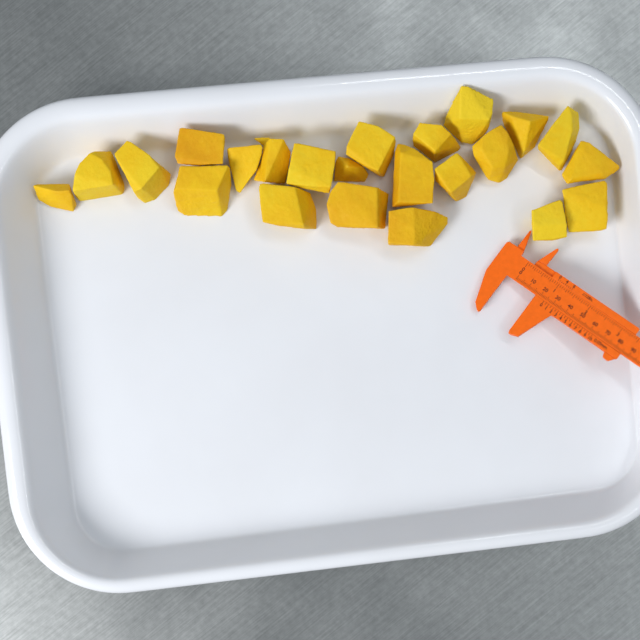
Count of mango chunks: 23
